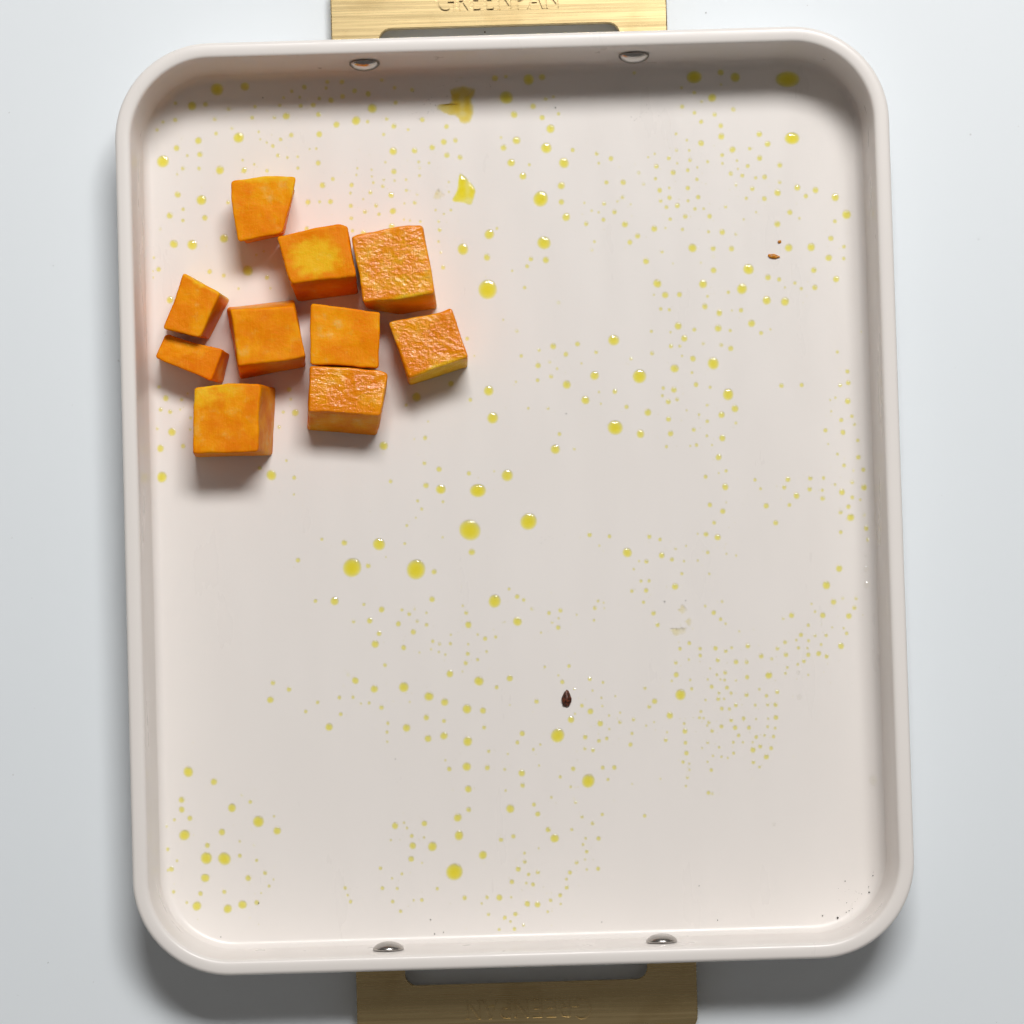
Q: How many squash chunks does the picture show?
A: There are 10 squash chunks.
